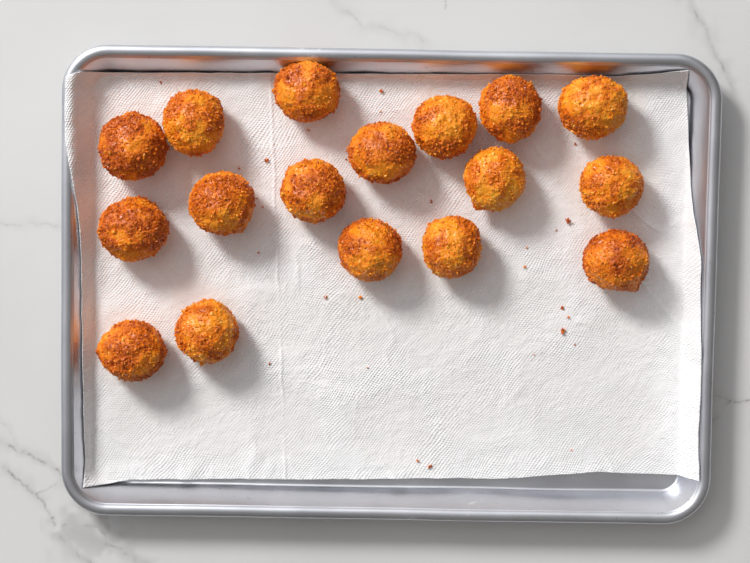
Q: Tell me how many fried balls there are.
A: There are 17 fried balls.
